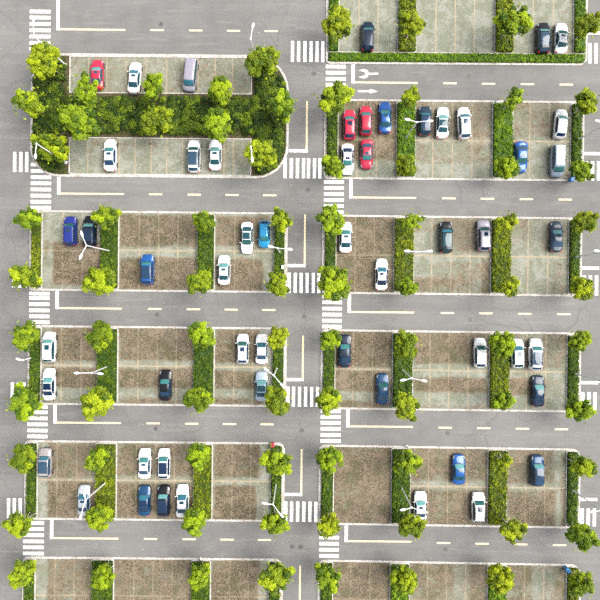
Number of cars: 54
